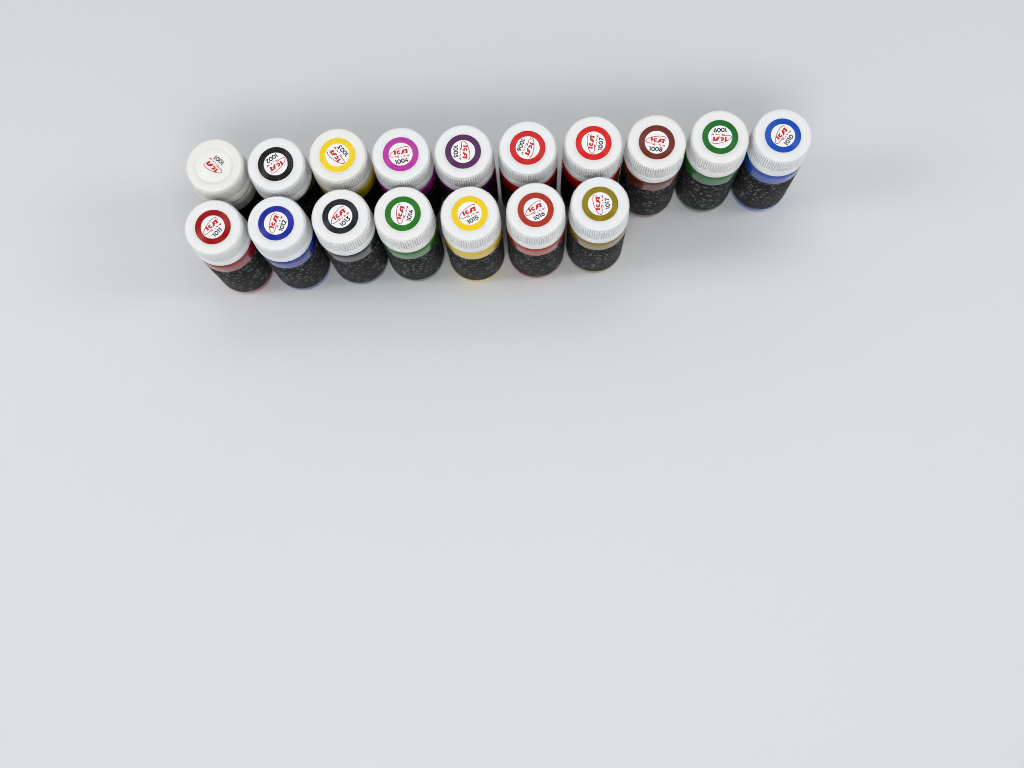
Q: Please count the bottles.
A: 17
